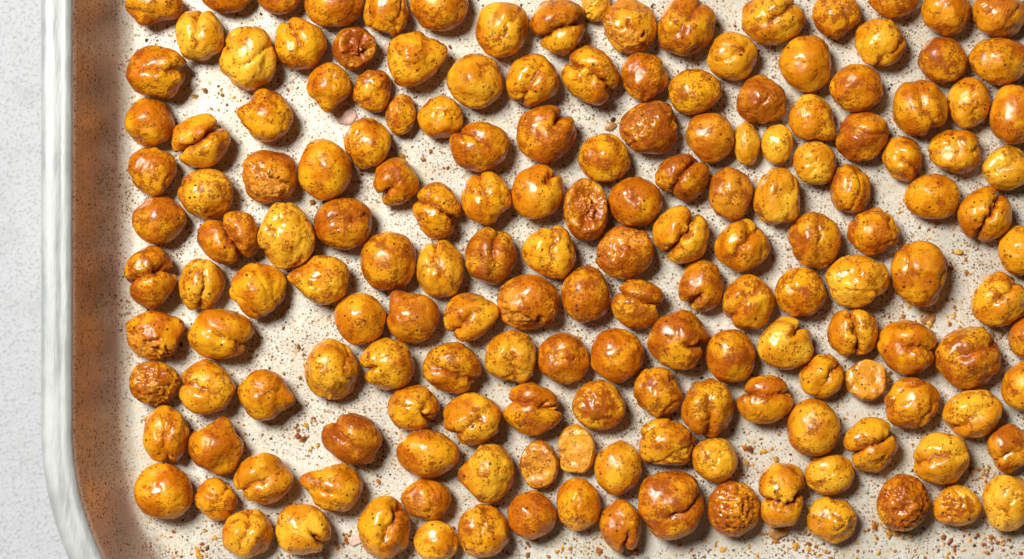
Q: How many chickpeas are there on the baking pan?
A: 169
